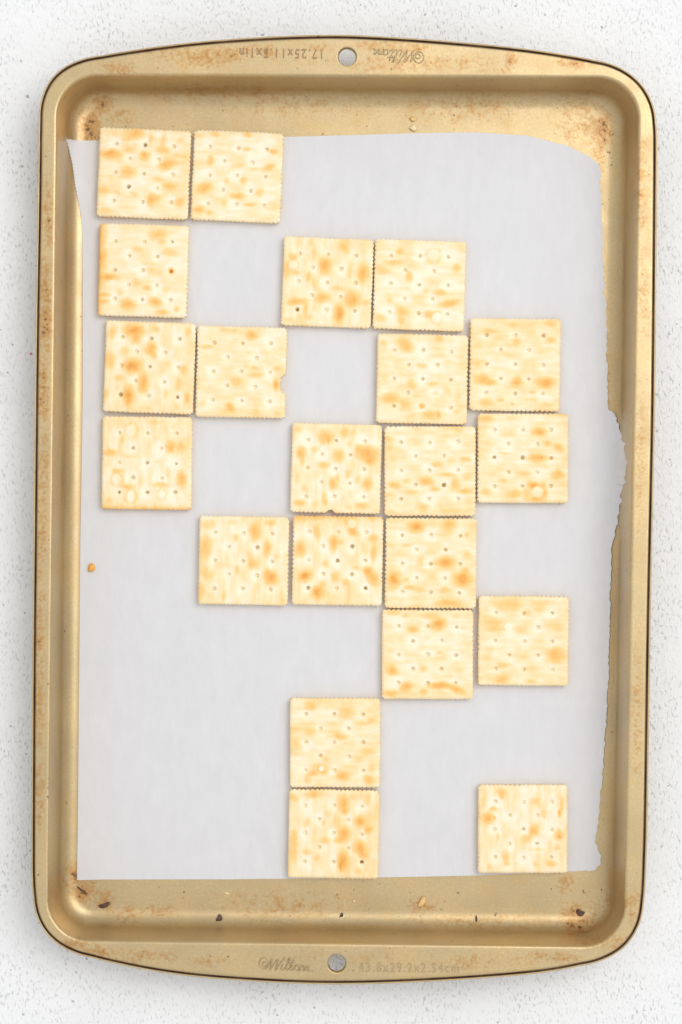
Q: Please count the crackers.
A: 21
